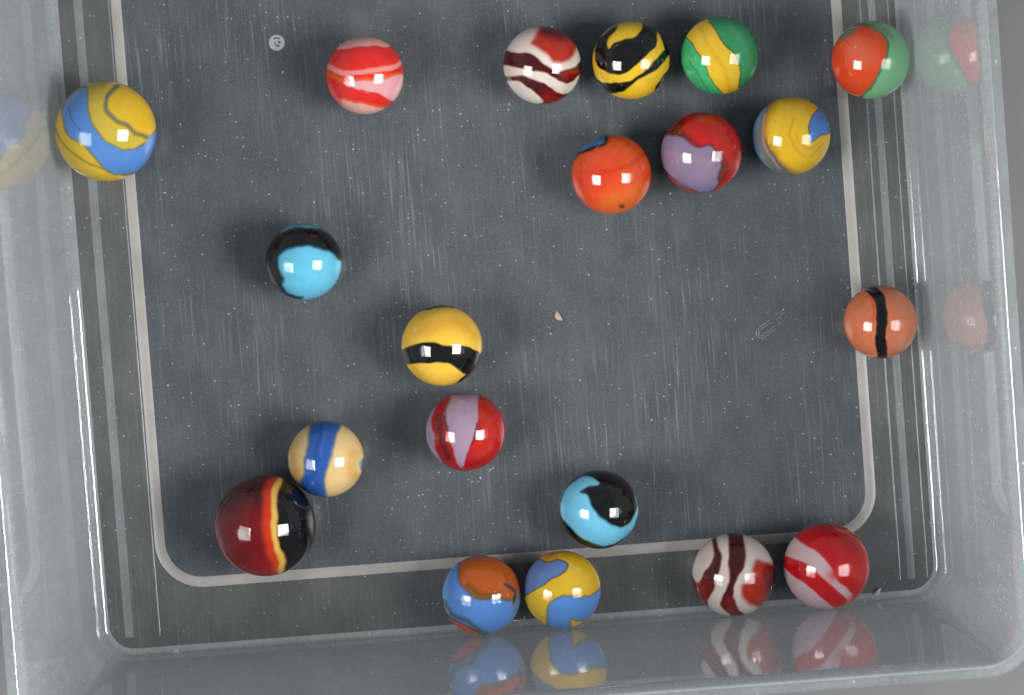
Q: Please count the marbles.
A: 20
